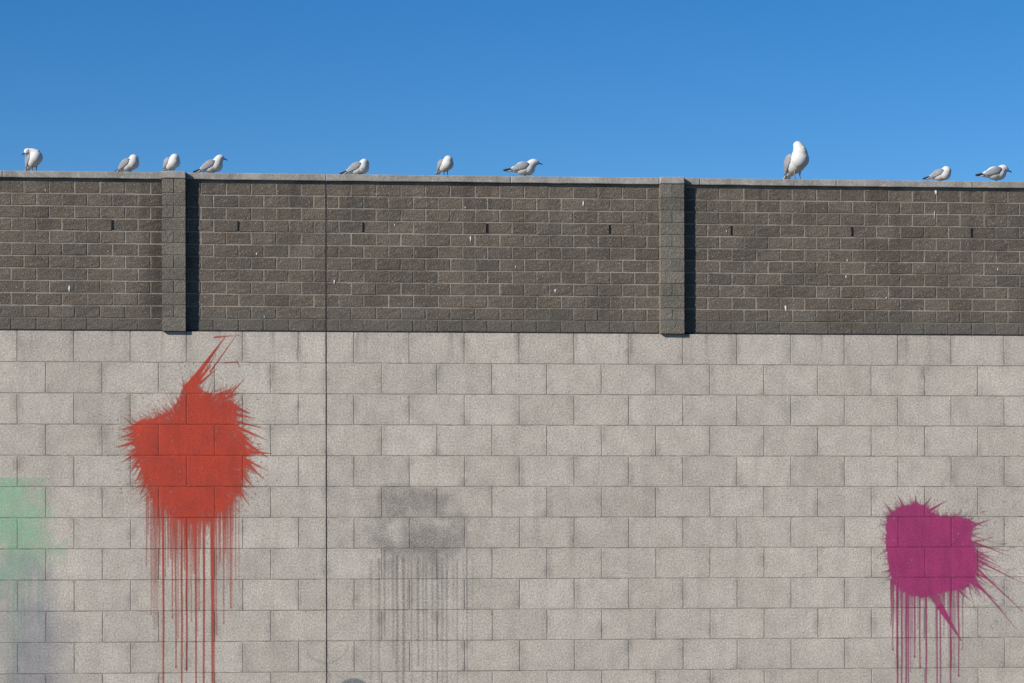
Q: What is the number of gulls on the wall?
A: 10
